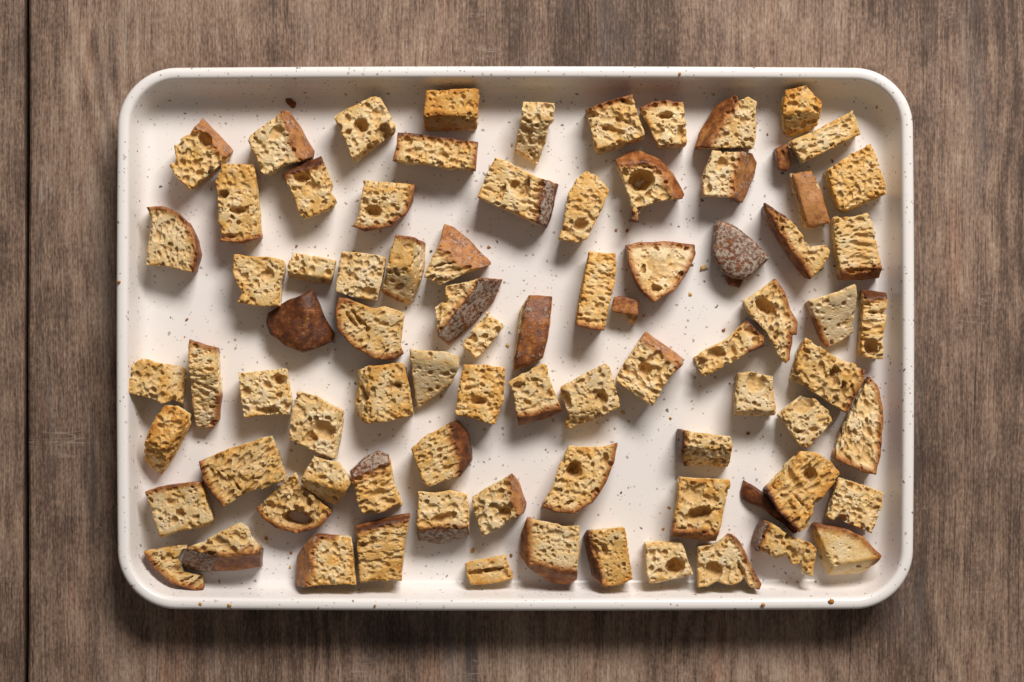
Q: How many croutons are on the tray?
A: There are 81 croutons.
